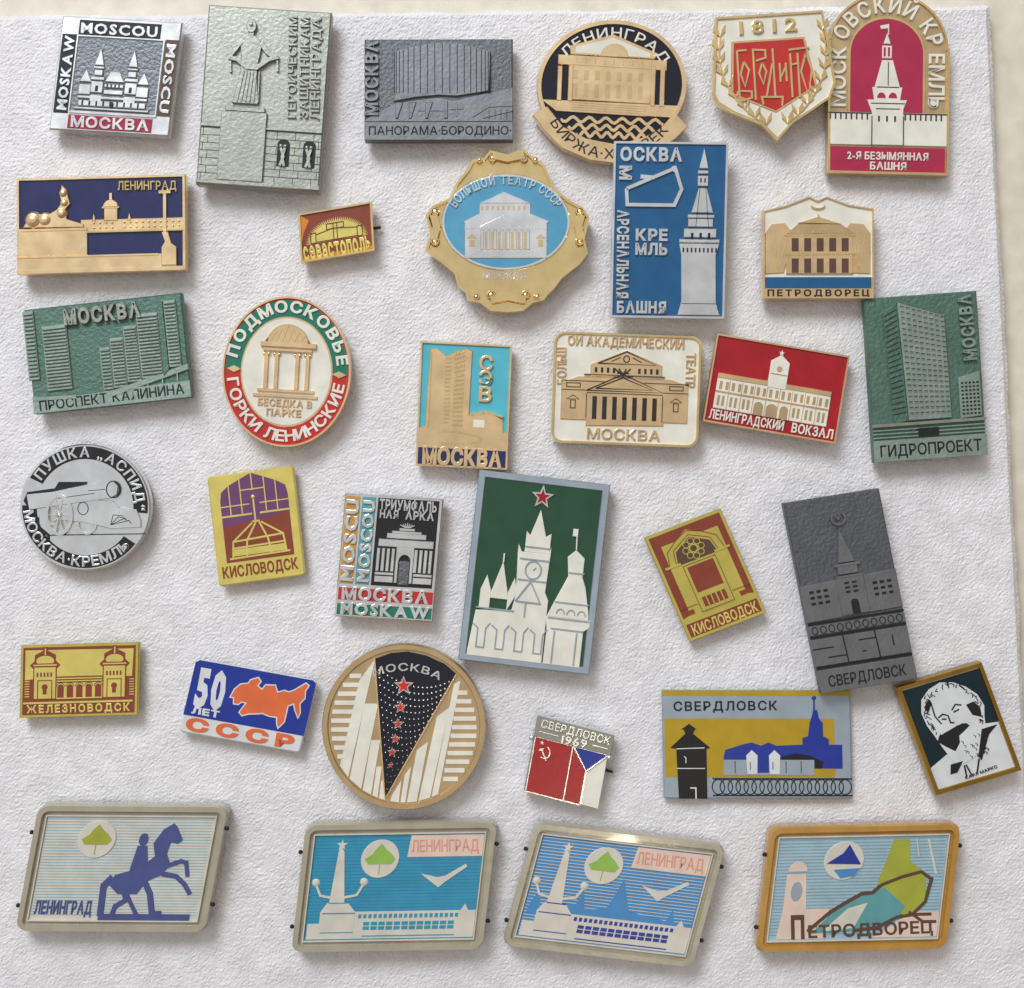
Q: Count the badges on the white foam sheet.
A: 33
